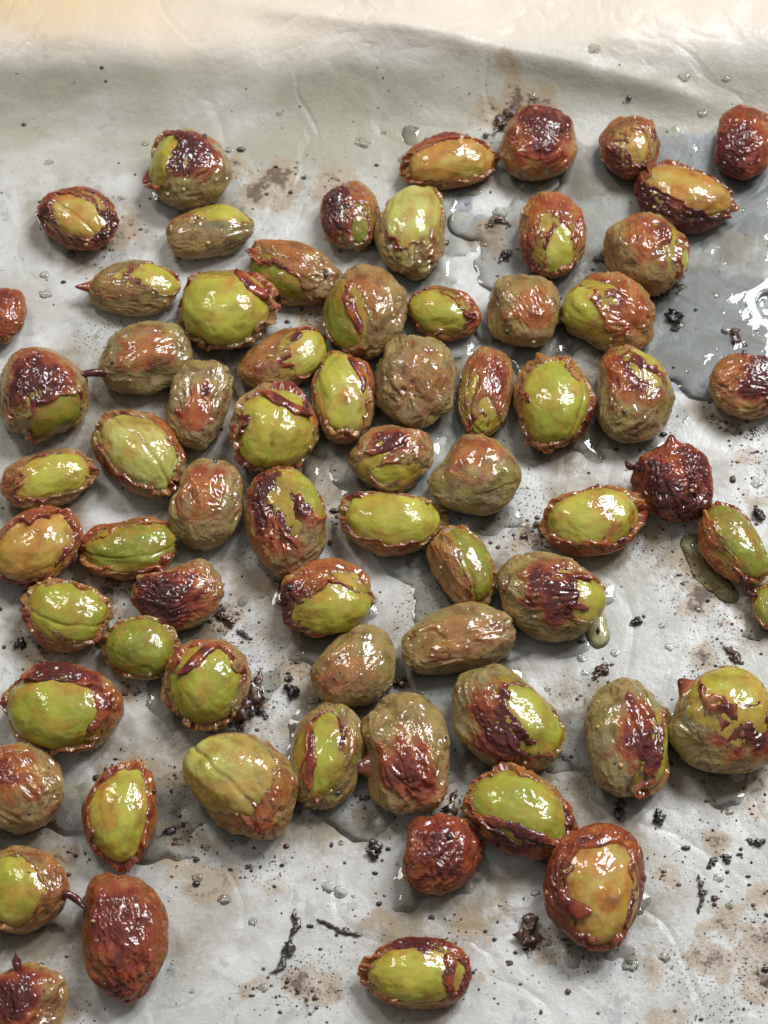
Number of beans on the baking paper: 69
